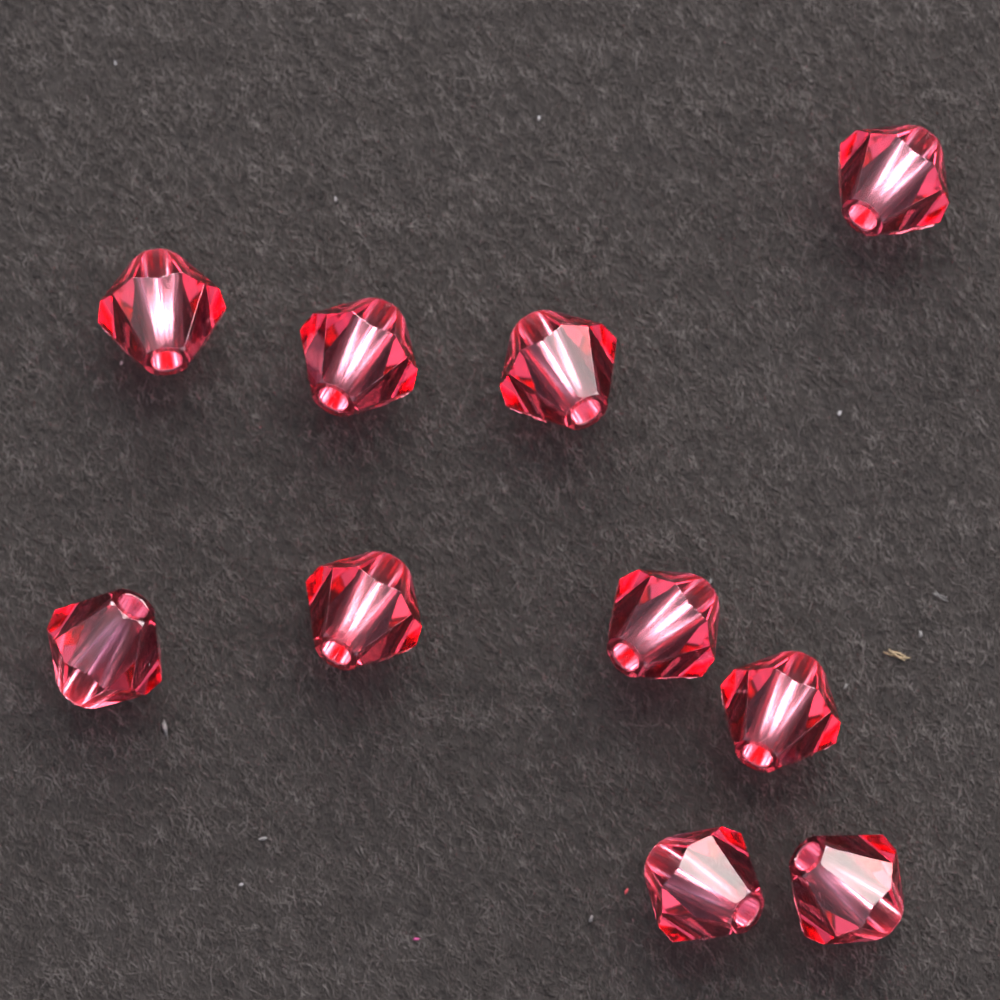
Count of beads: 10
